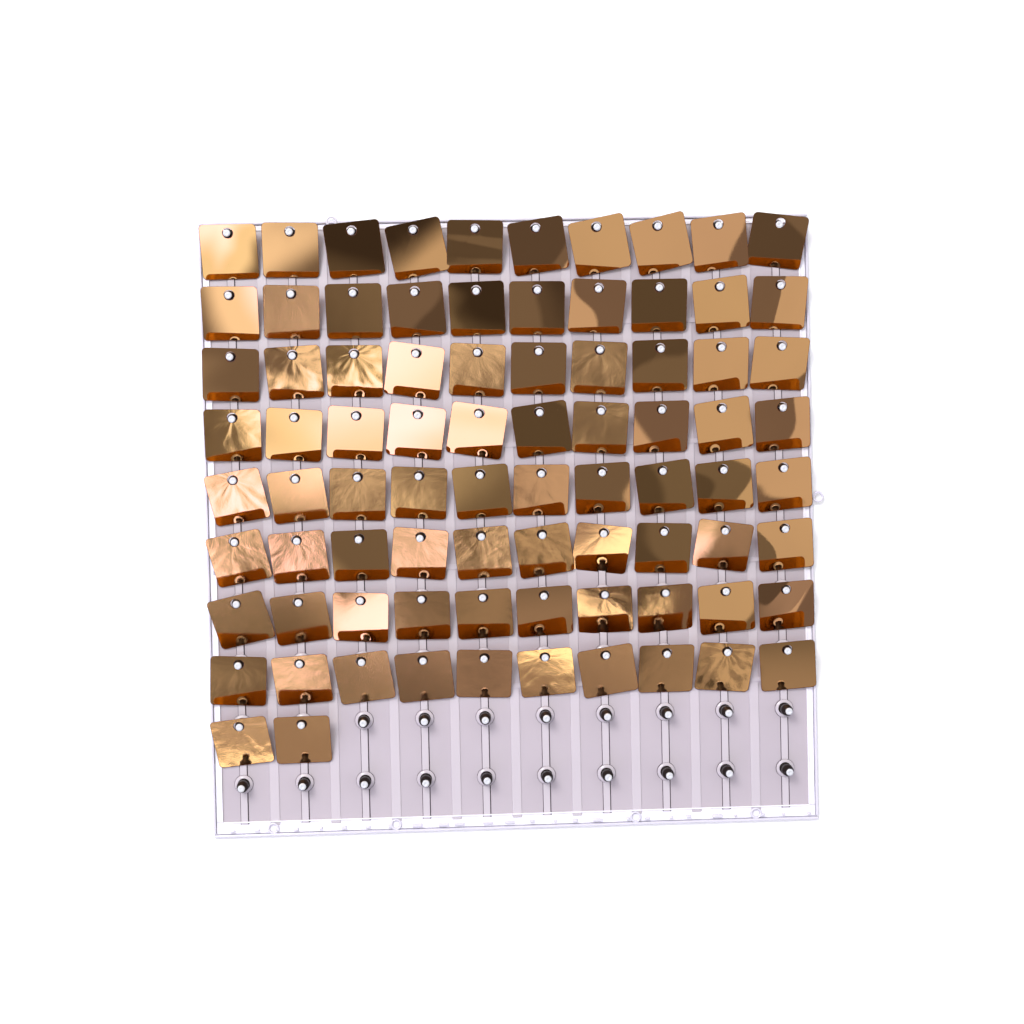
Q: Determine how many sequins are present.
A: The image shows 82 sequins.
